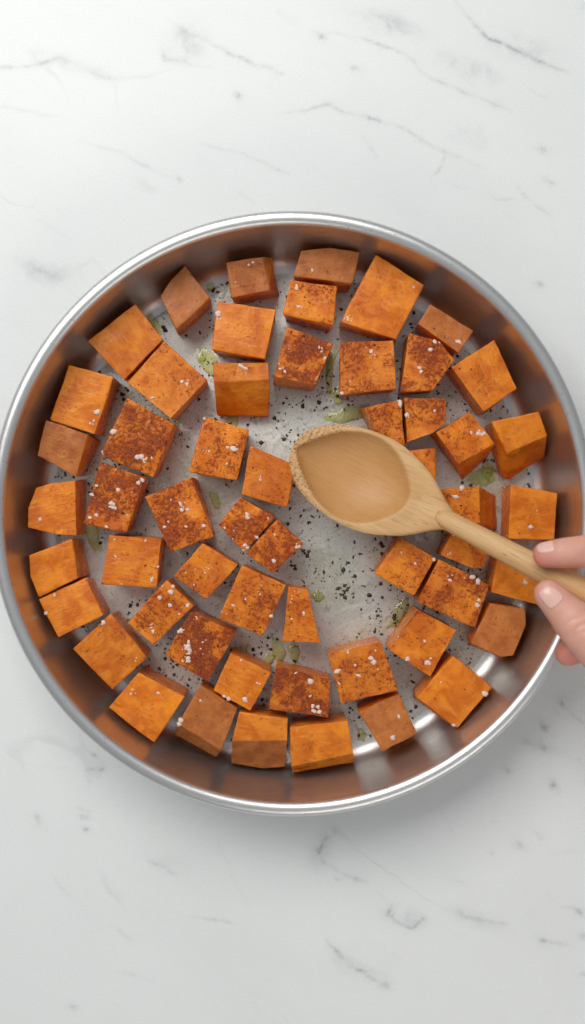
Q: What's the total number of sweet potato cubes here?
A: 55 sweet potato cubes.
